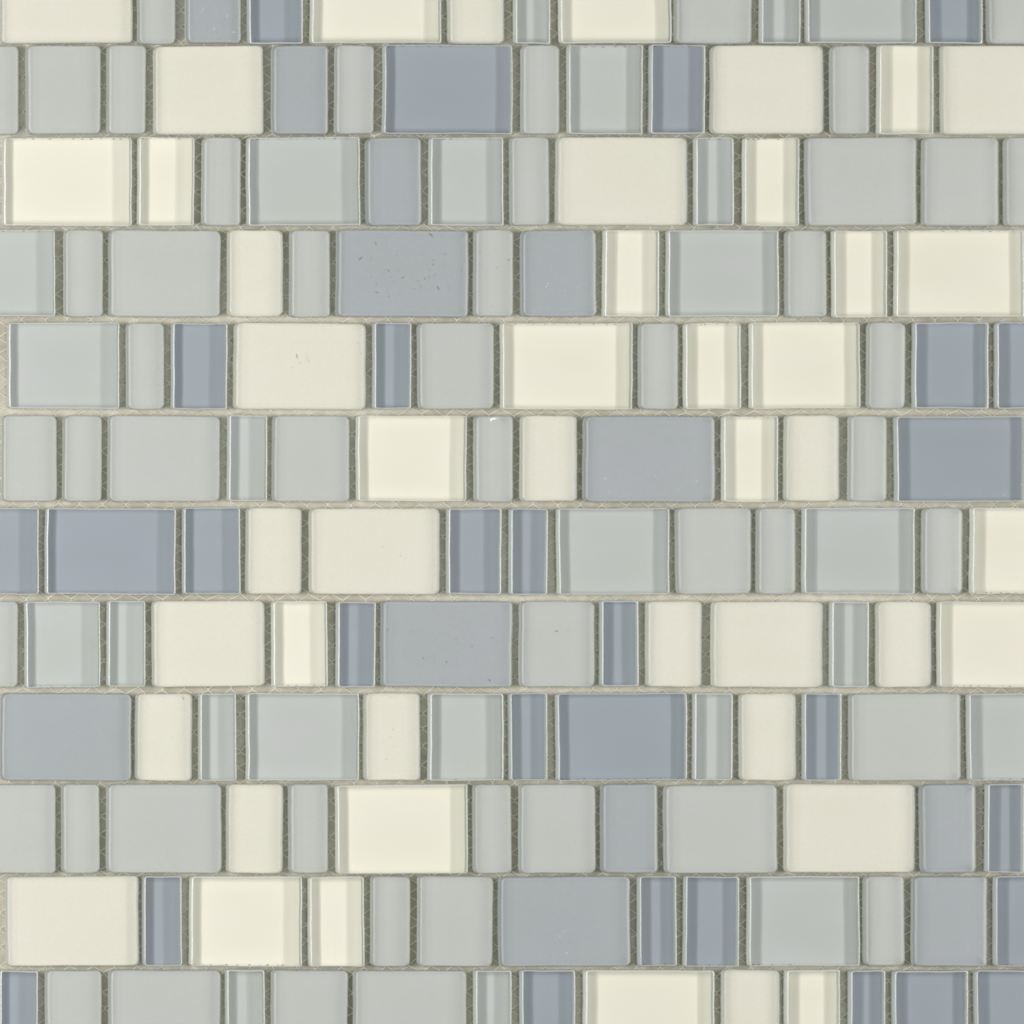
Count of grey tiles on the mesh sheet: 73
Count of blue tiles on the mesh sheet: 41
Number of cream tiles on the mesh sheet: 45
